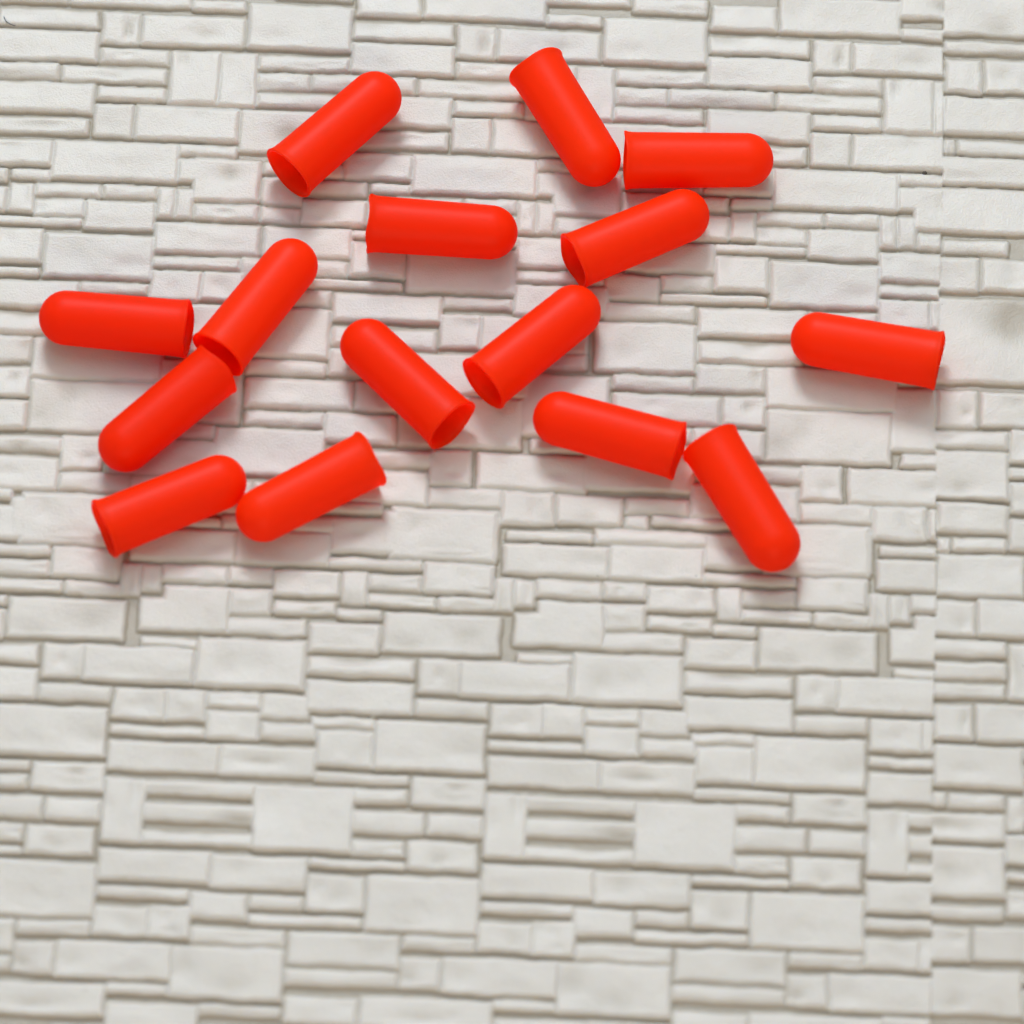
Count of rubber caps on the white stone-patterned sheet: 15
